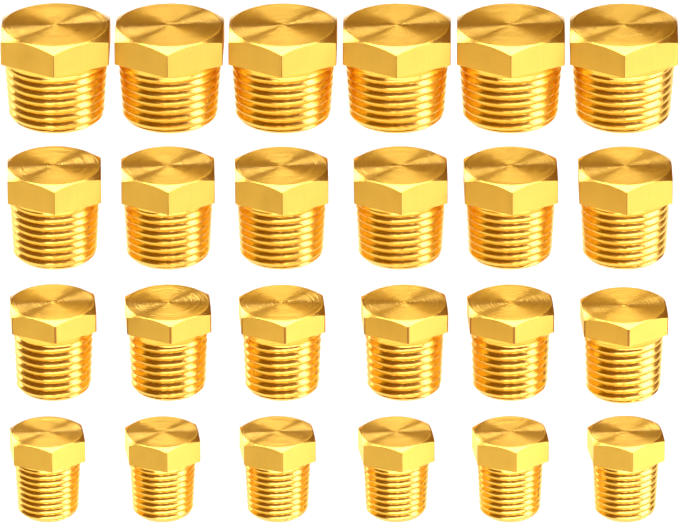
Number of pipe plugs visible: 24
